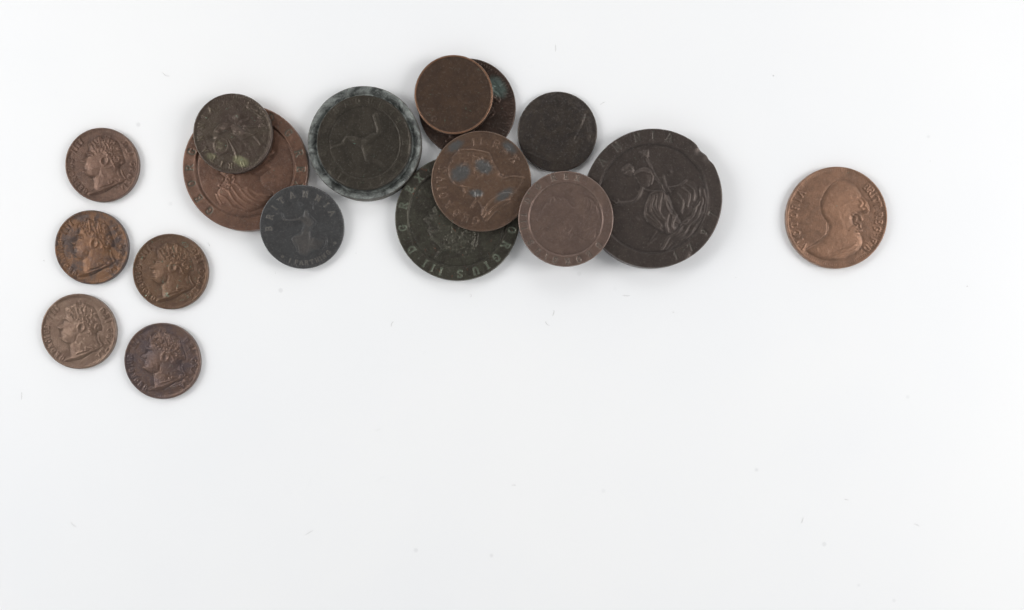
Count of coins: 17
